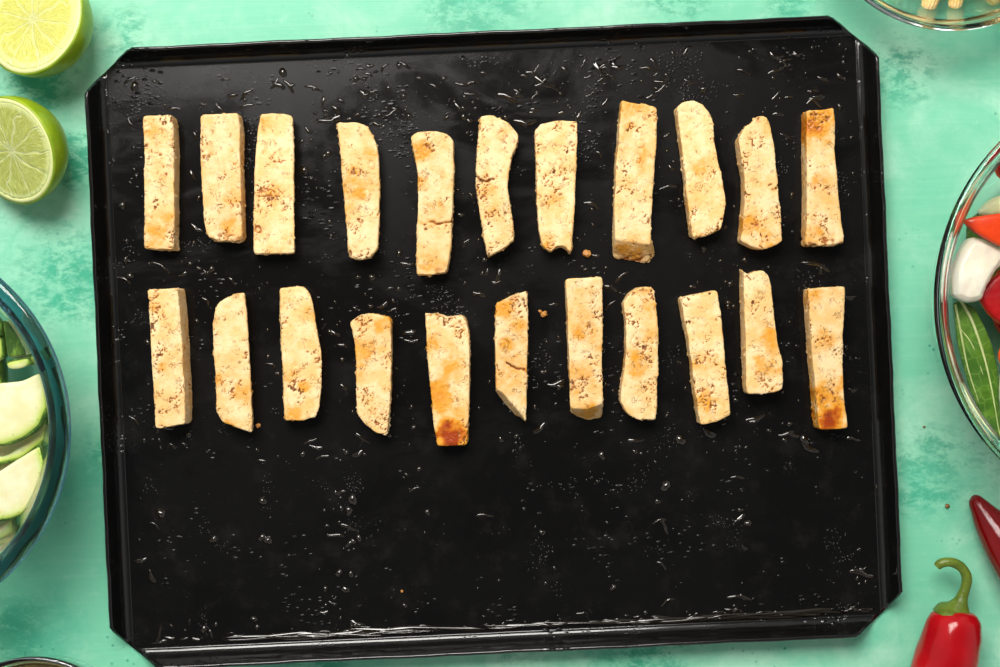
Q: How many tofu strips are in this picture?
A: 22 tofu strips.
